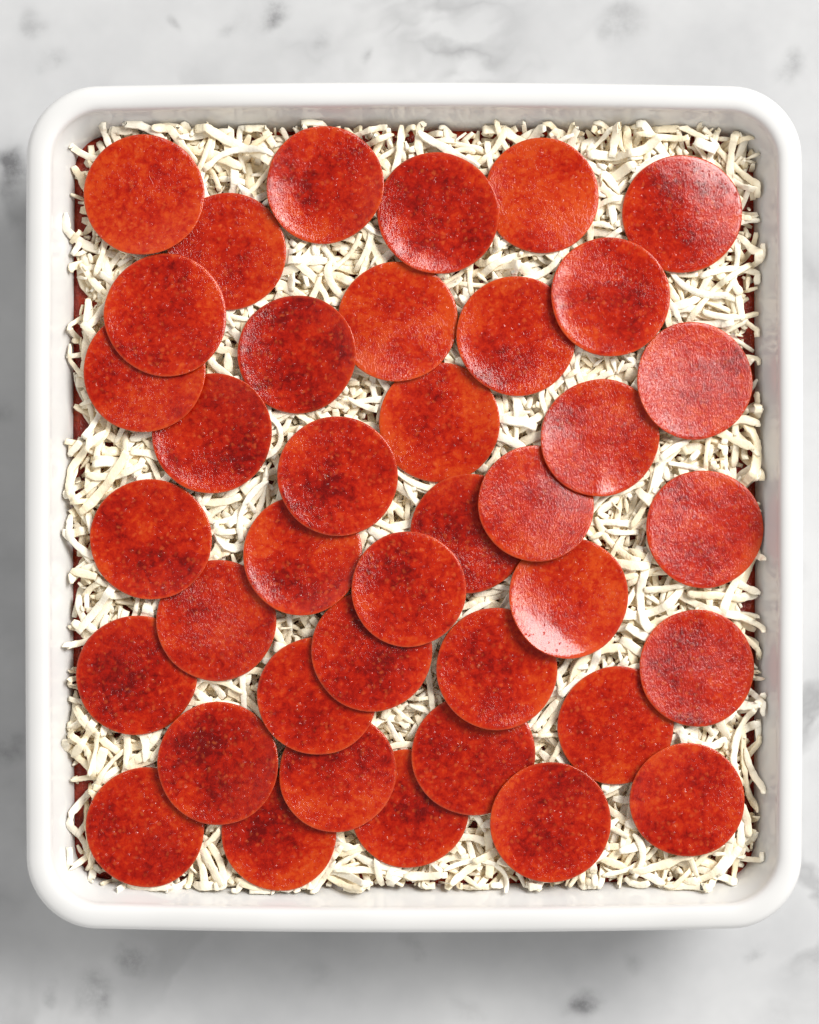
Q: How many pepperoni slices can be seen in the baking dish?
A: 39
